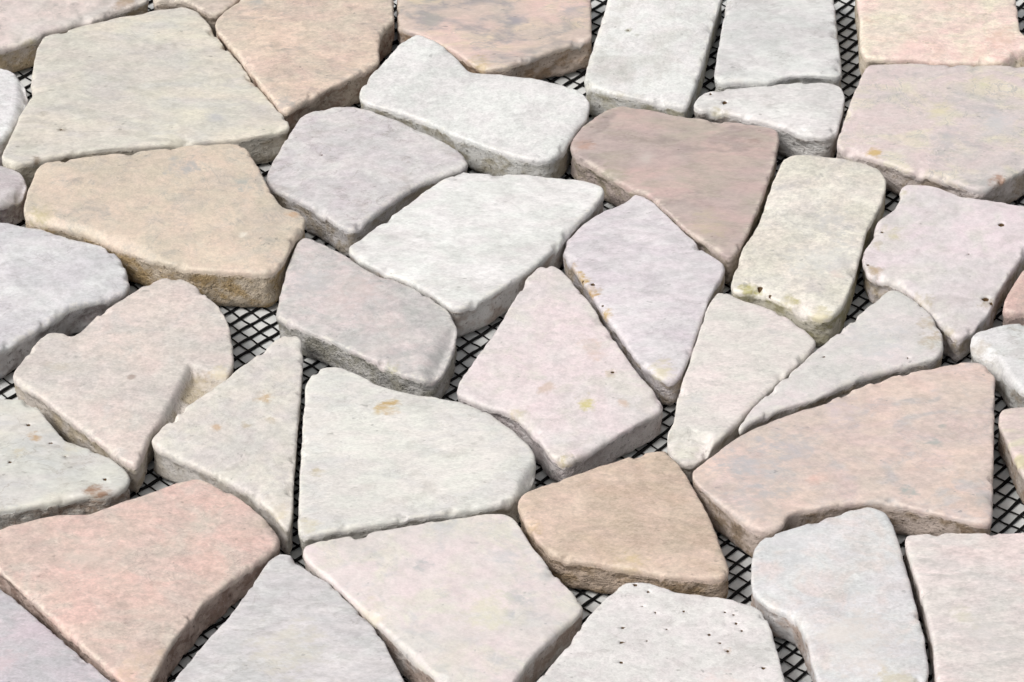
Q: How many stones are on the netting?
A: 41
